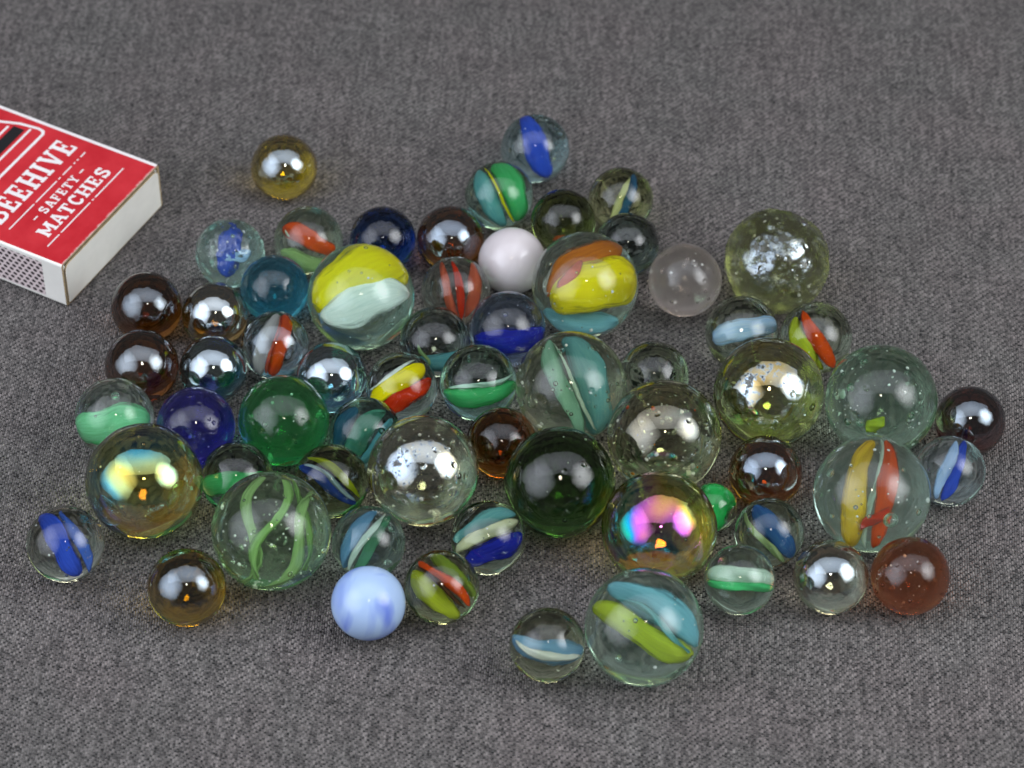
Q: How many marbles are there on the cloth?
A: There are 63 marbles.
